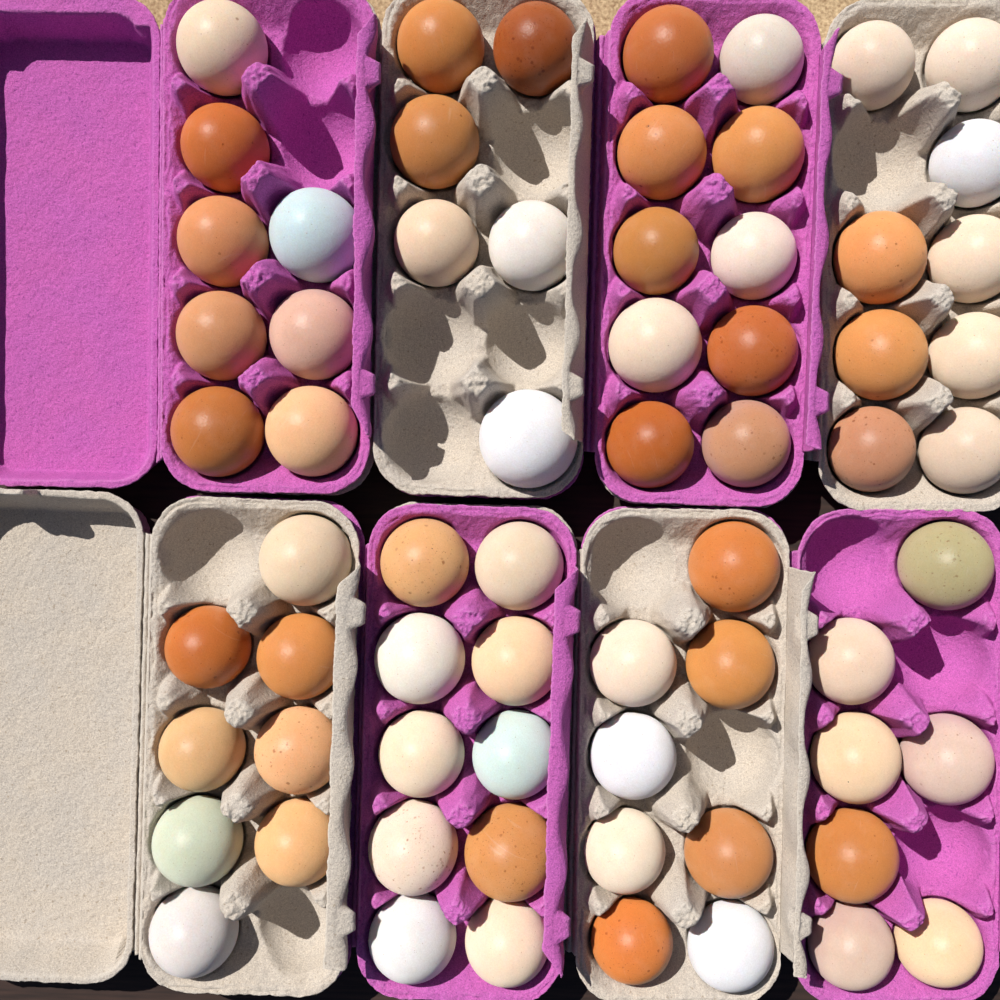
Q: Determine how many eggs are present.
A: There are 66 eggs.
